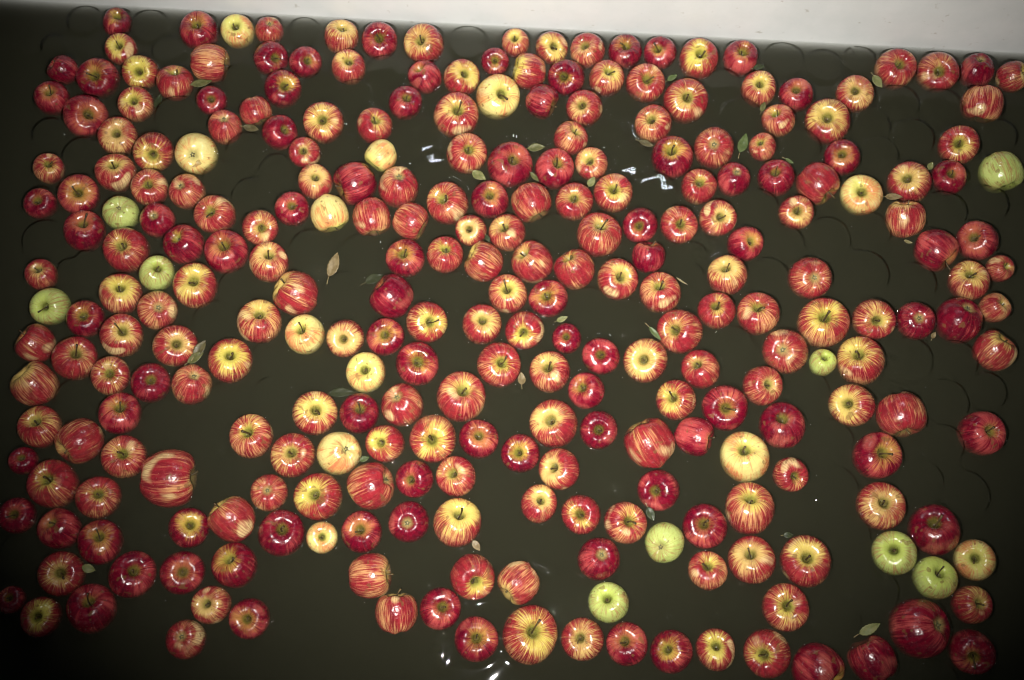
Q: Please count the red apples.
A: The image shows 92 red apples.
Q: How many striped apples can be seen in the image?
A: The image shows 159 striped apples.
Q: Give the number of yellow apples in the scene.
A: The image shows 12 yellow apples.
